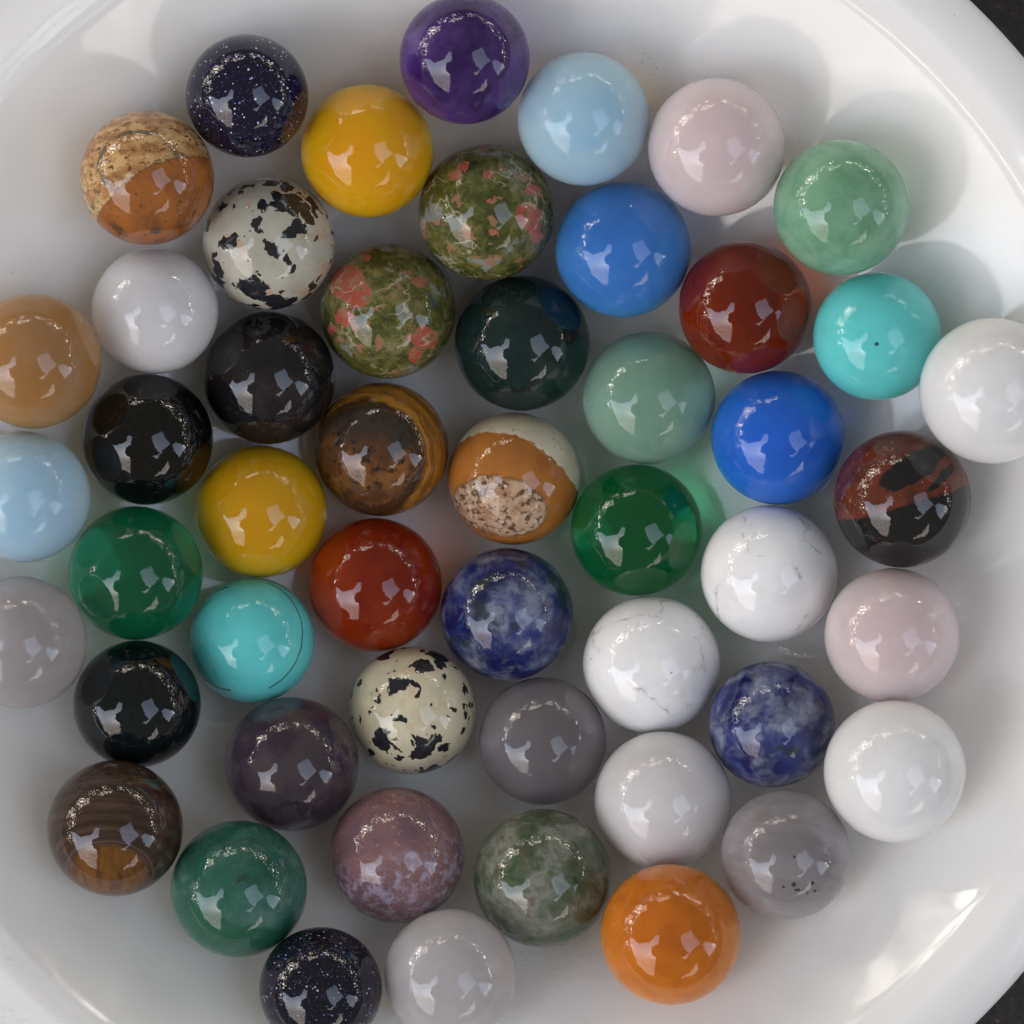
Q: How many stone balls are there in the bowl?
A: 50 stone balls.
